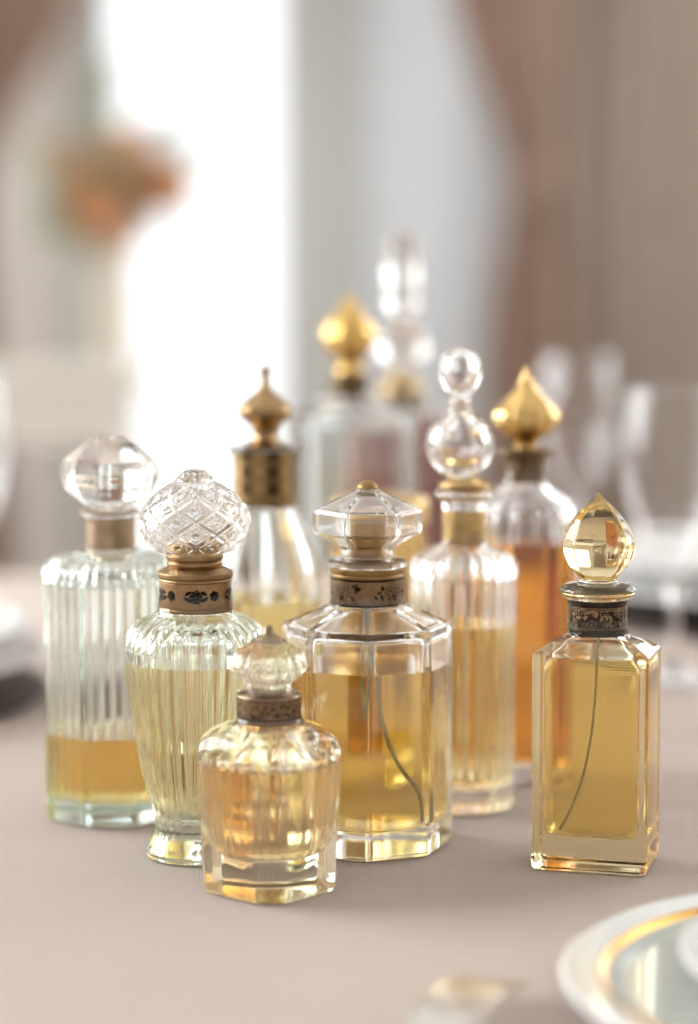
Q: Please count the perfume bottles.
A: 10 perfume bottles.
